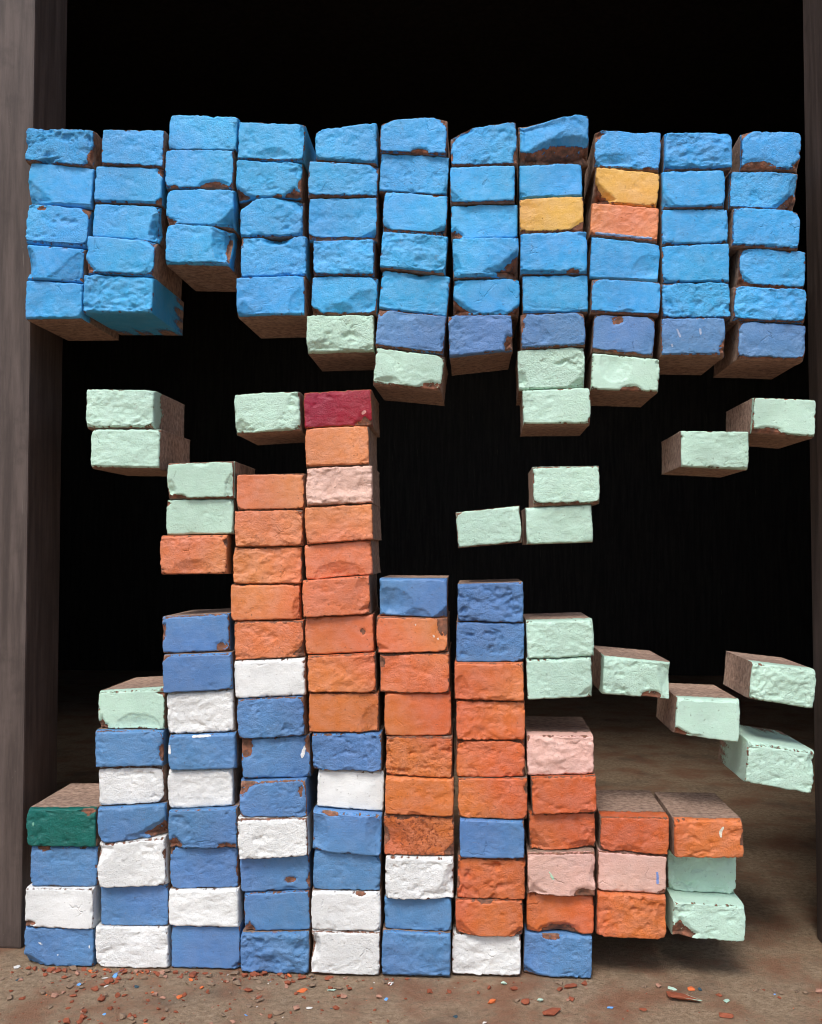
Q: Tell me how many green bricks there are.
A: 25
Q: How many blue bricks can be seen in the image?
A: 84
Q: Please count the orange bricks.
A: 32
